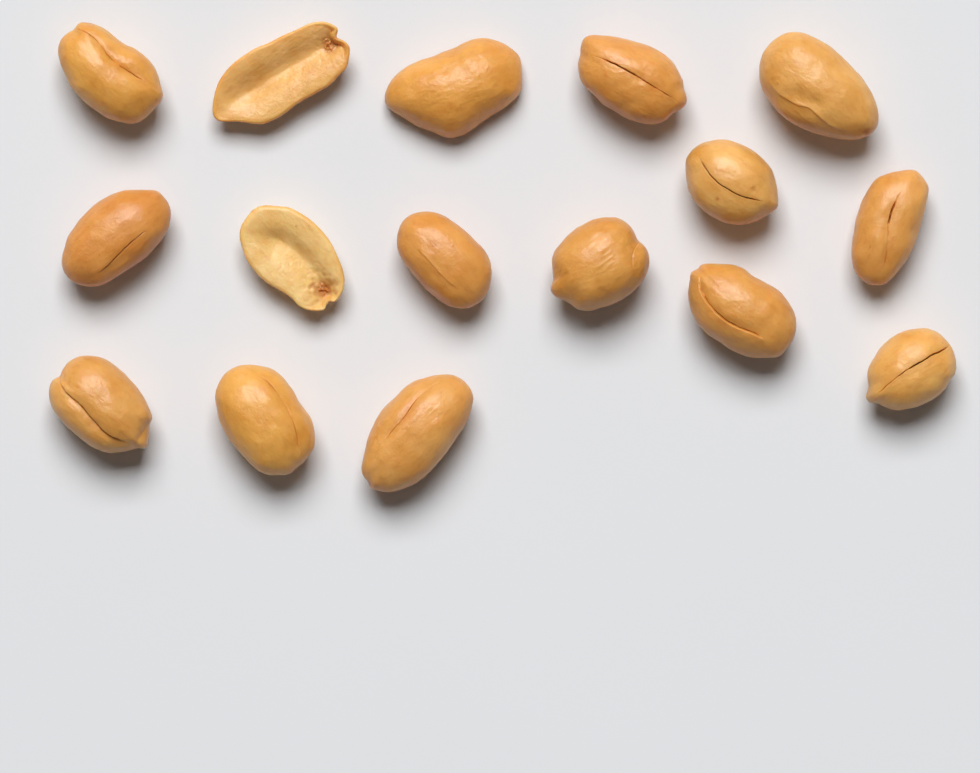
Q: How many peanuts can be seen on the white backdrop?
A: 16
